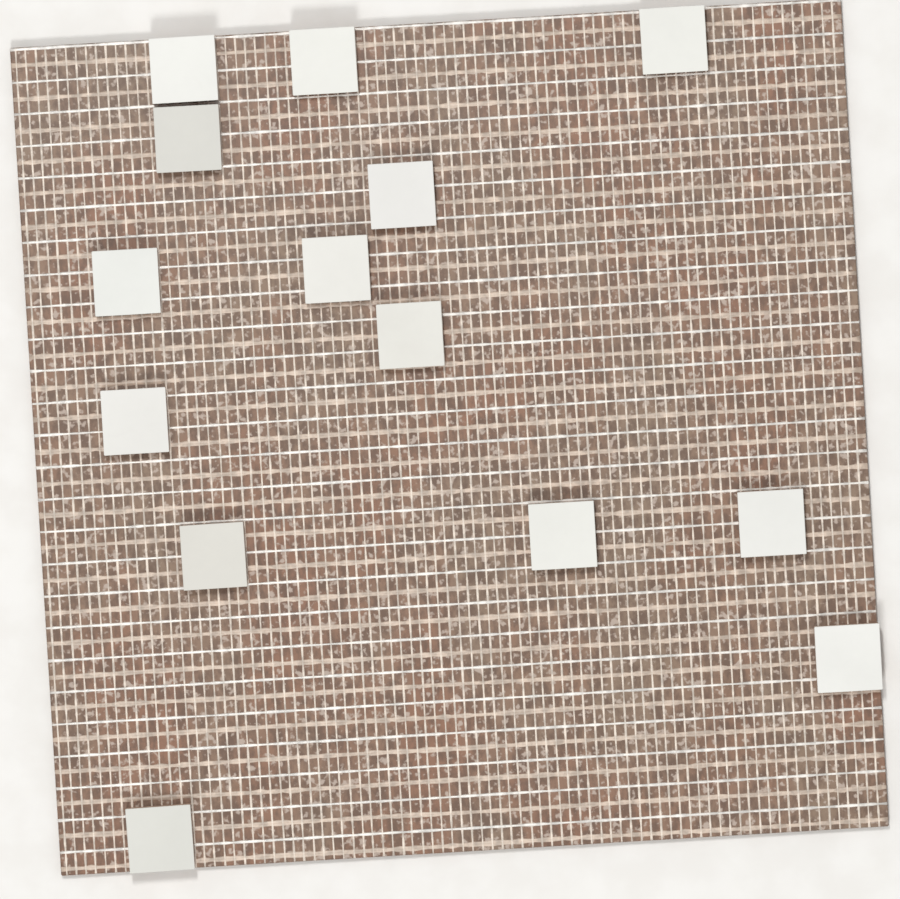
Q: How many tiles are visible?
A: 14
